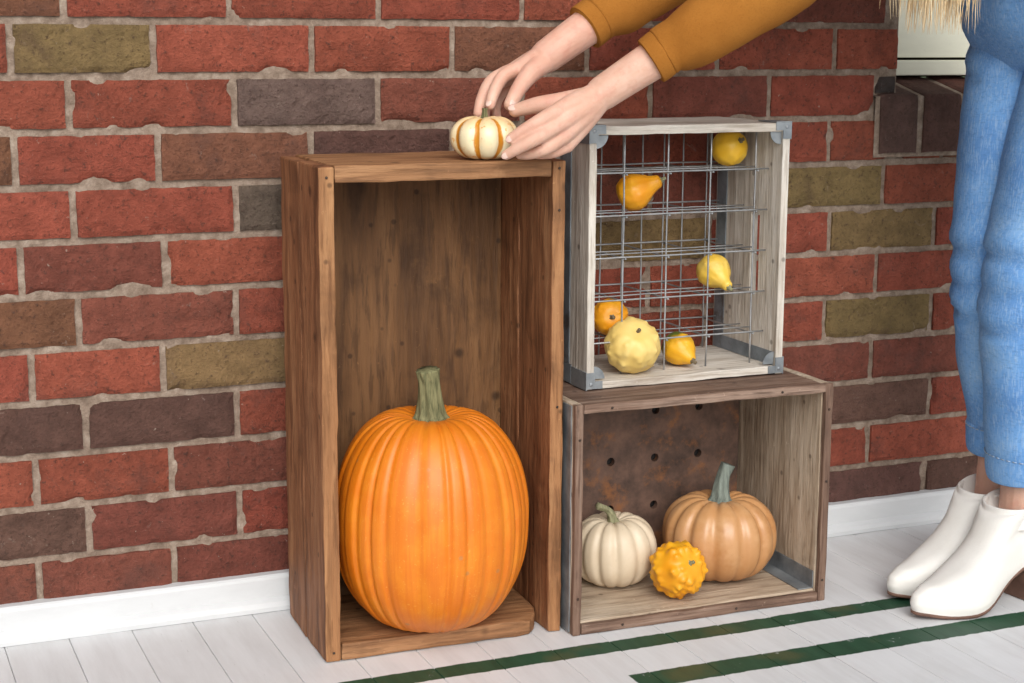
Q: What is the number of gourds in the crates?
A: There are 7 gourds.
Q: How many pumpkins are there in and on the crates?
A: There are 4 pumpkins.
